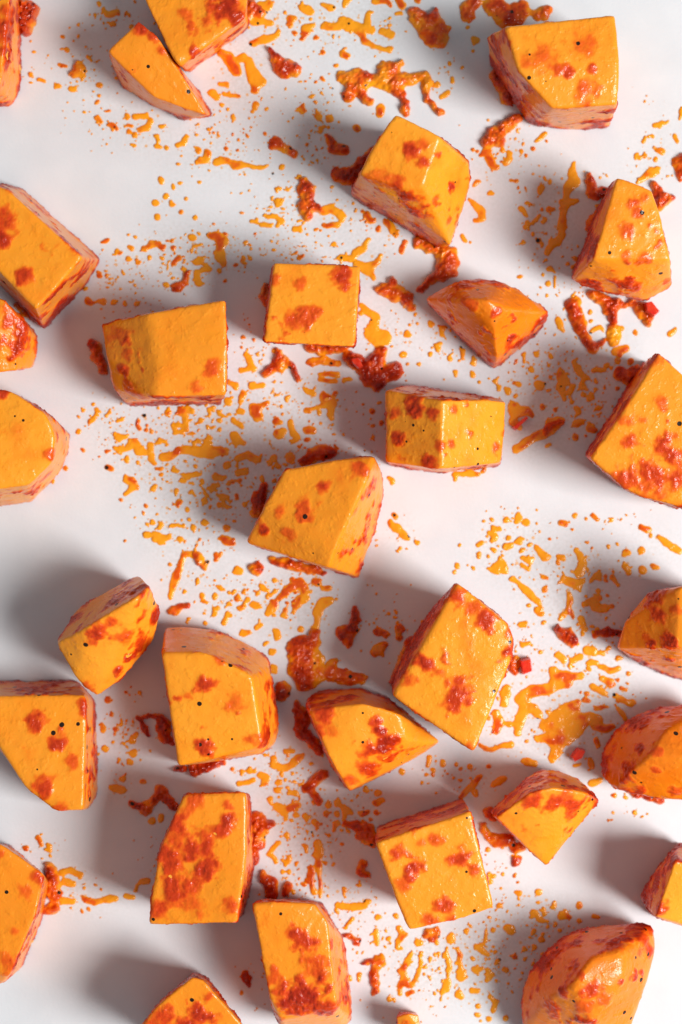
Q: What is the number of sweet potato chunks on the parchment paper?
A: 31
